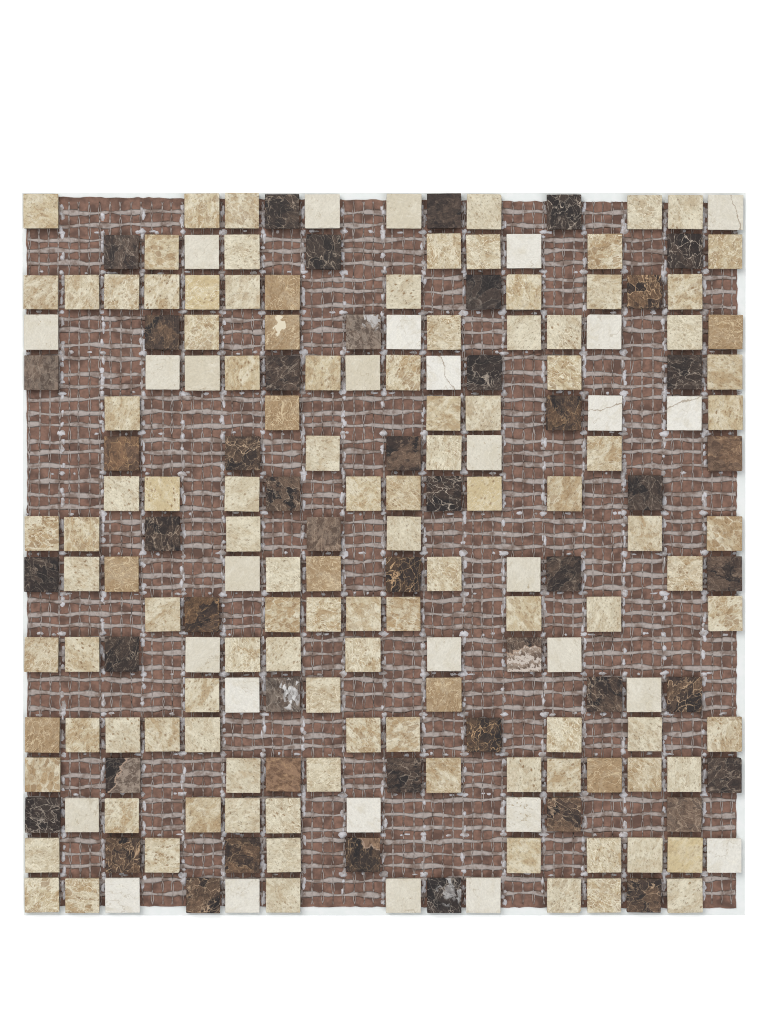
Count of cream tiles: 30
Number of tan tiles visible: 114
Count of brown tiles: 48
